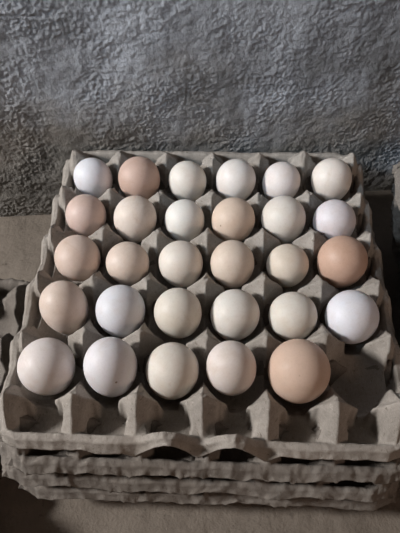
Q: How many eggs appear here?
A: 29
